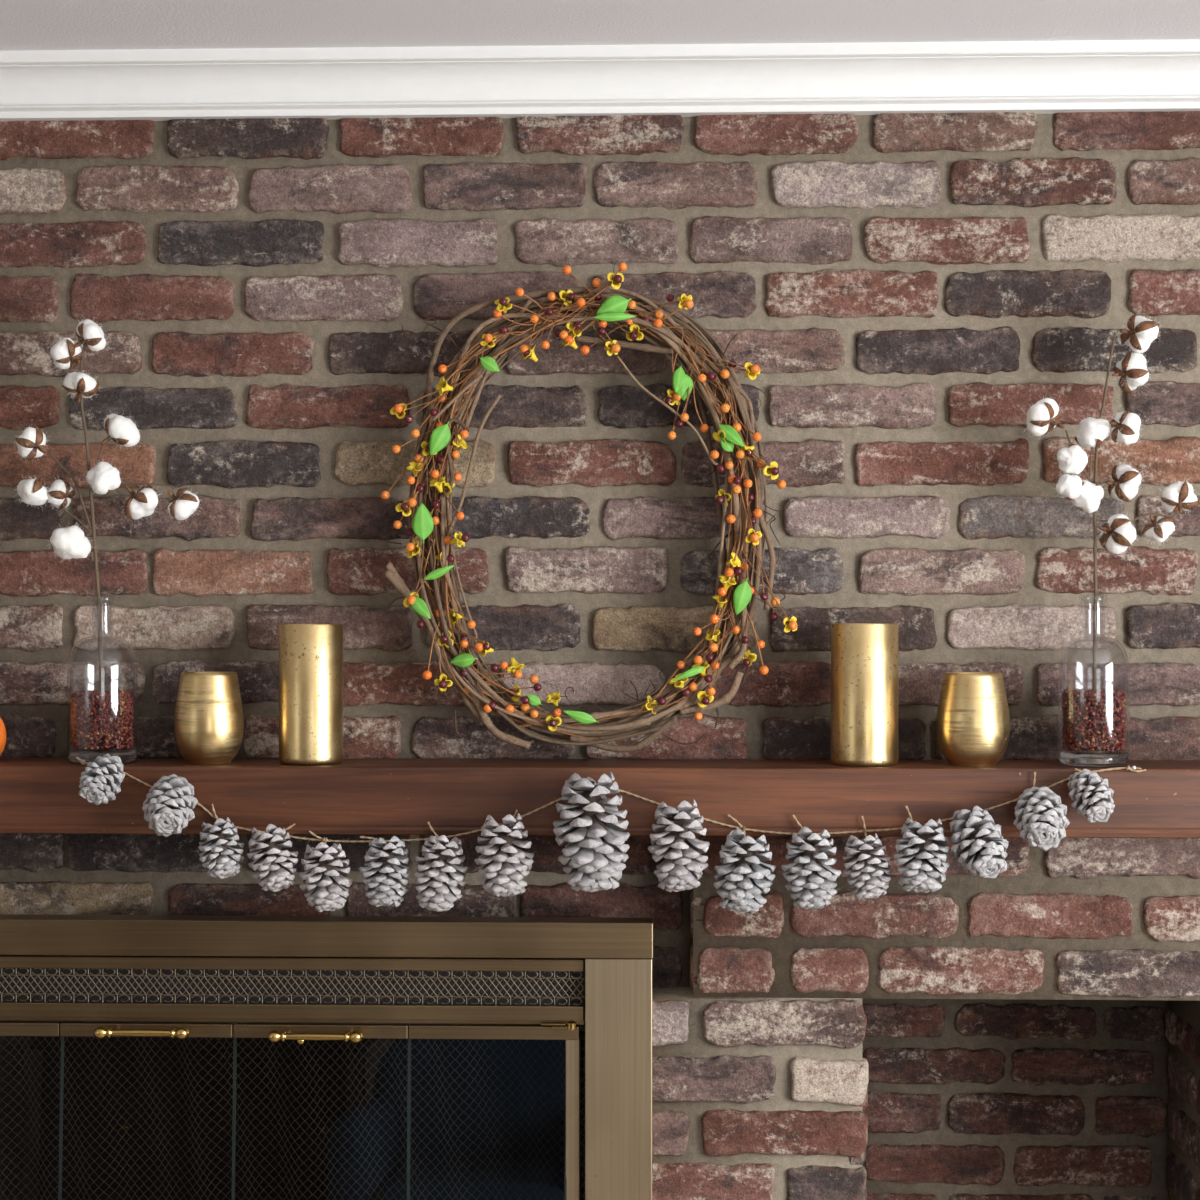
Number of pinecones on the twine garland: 17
